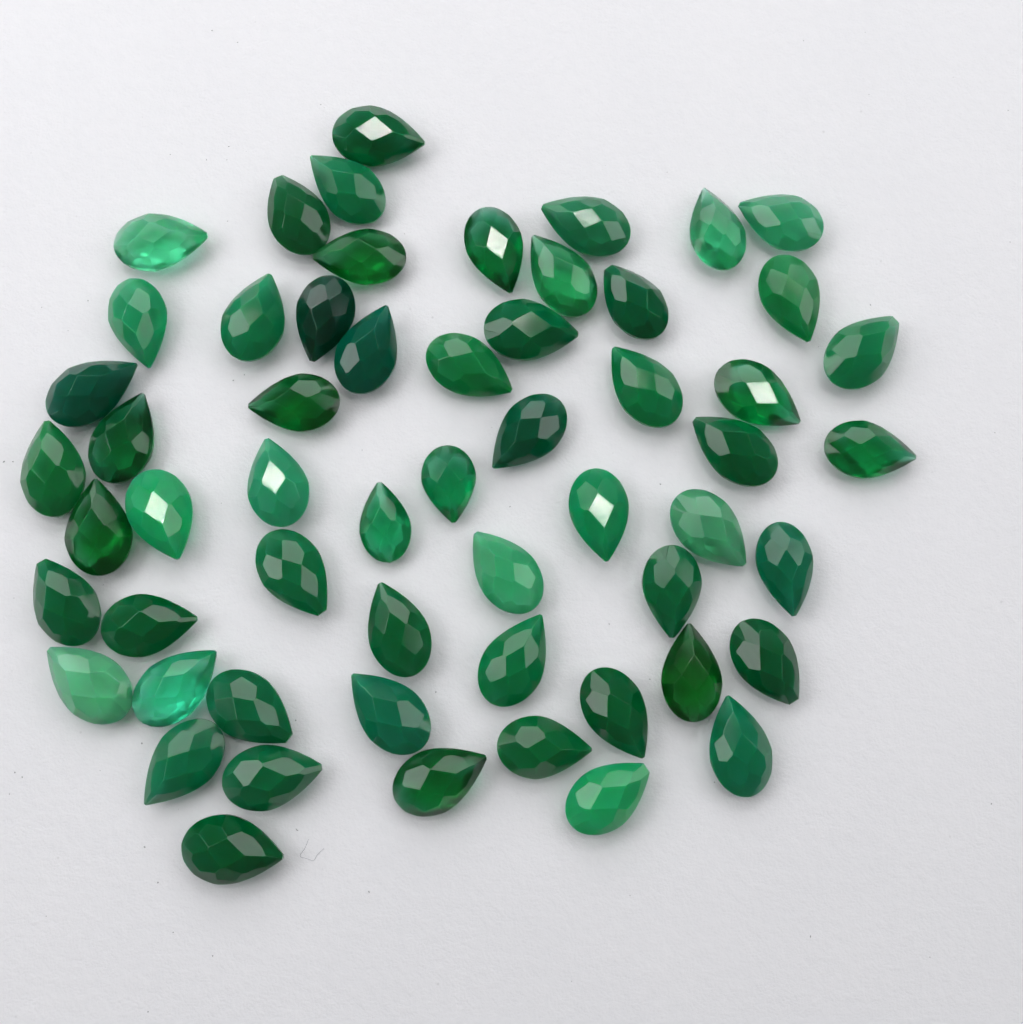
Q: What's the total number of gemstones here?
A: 57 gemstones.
